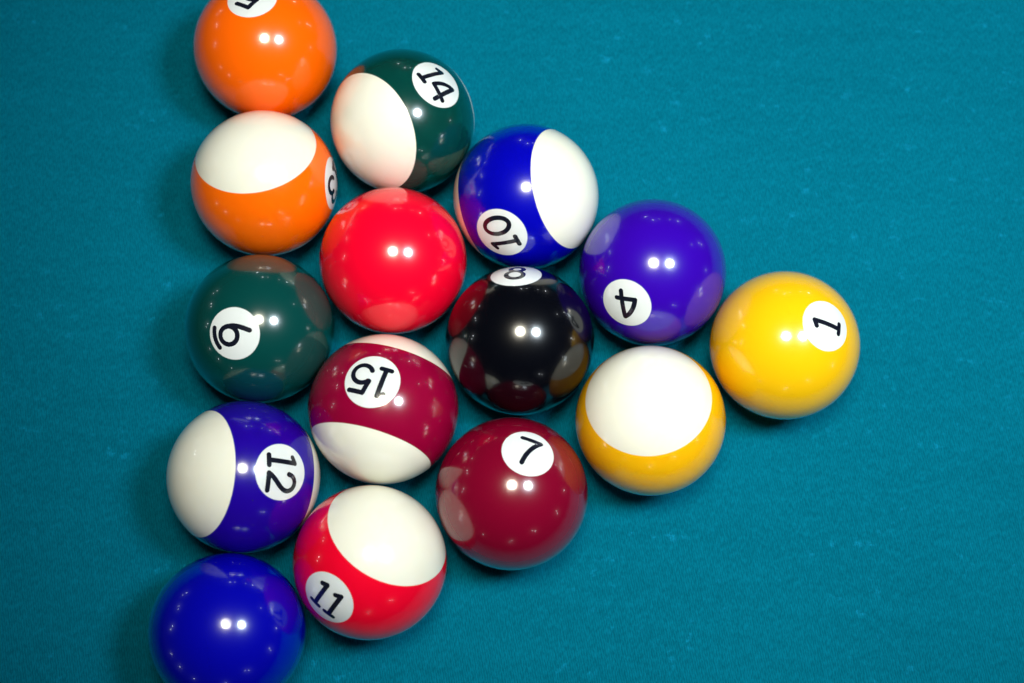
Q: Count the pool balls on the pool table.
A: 15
